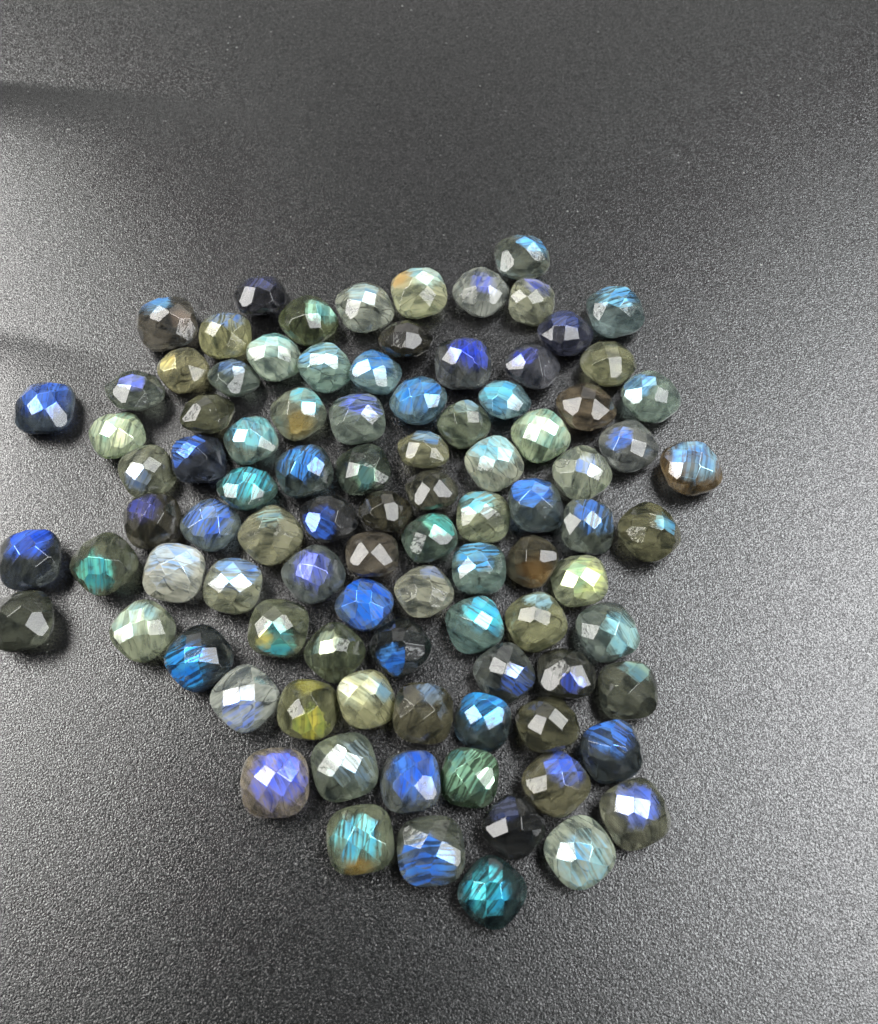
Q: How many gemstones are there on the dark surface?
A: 95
